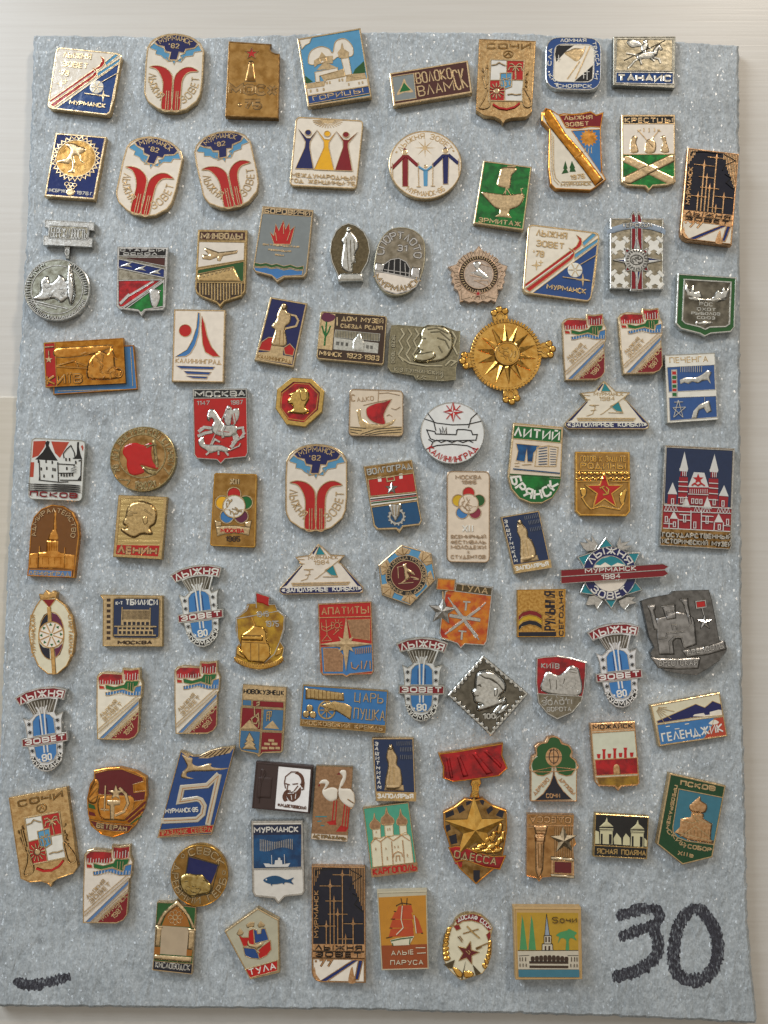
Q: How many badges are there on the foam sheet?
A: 96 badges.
